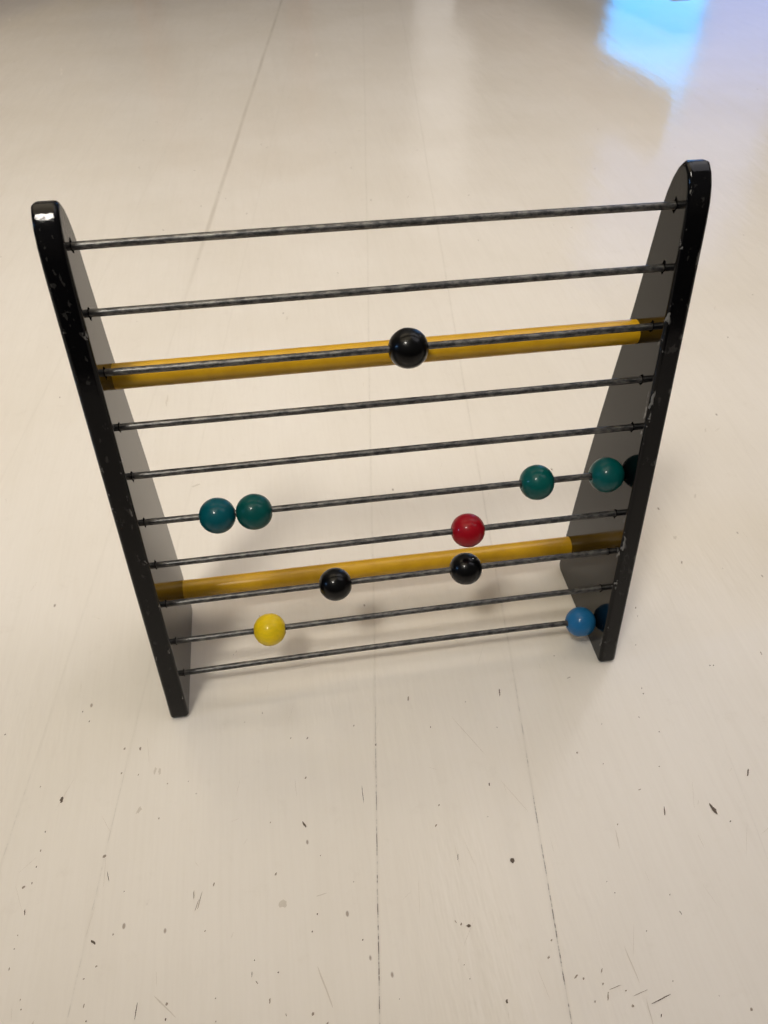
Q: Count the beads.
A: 10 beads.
